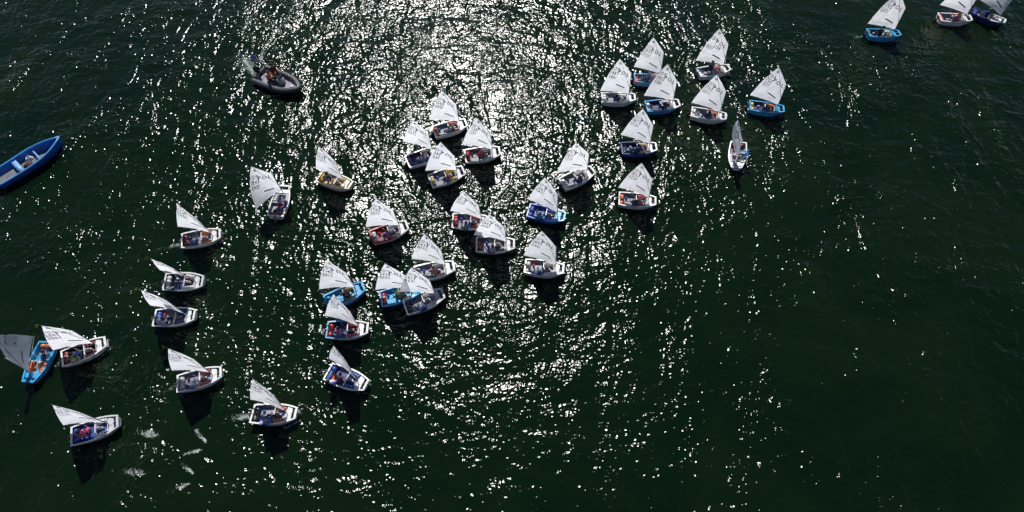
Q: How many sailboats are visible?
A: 38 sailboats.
